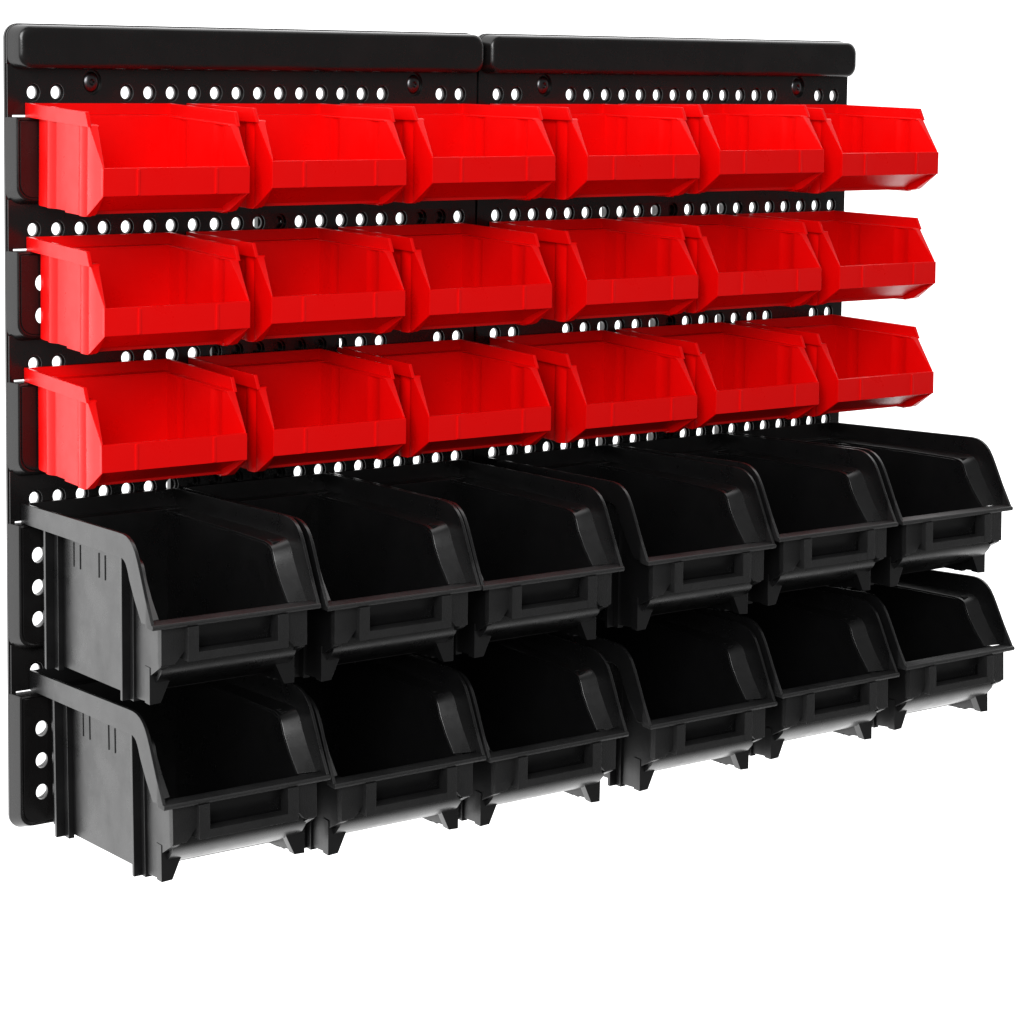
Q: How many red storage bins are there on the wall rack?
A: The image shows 18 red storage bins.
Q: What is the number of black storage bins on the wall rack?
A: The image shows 12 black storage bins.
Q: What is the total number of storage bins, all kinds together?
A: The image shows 30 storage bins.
